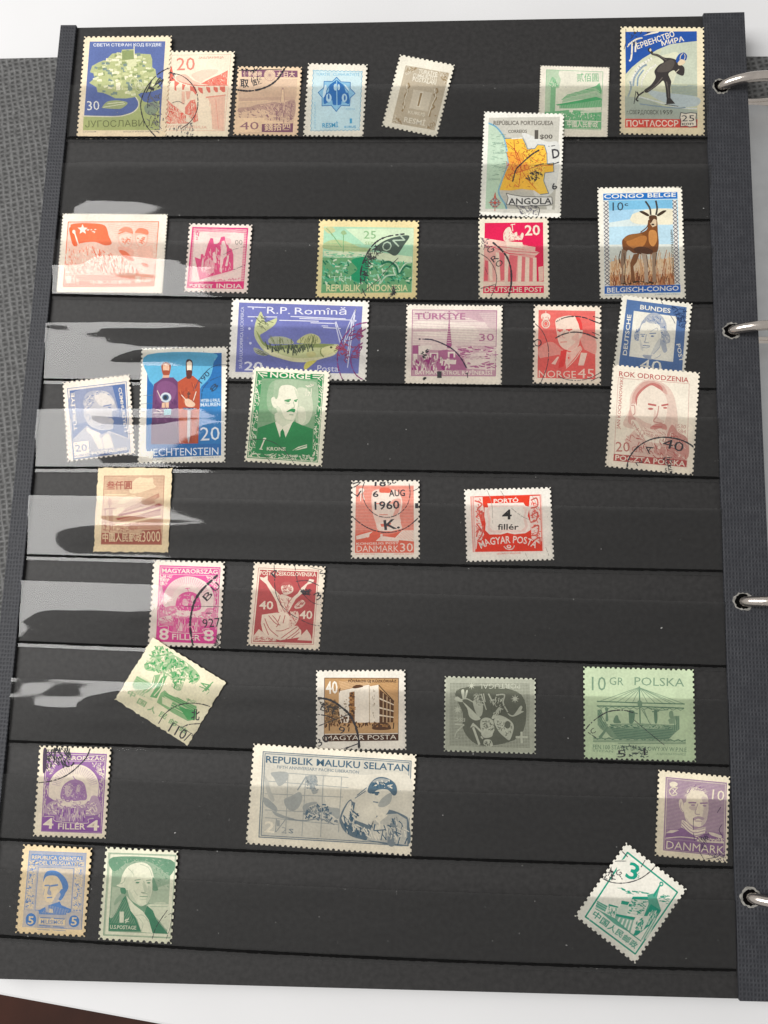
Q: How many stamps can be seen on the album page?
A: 36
